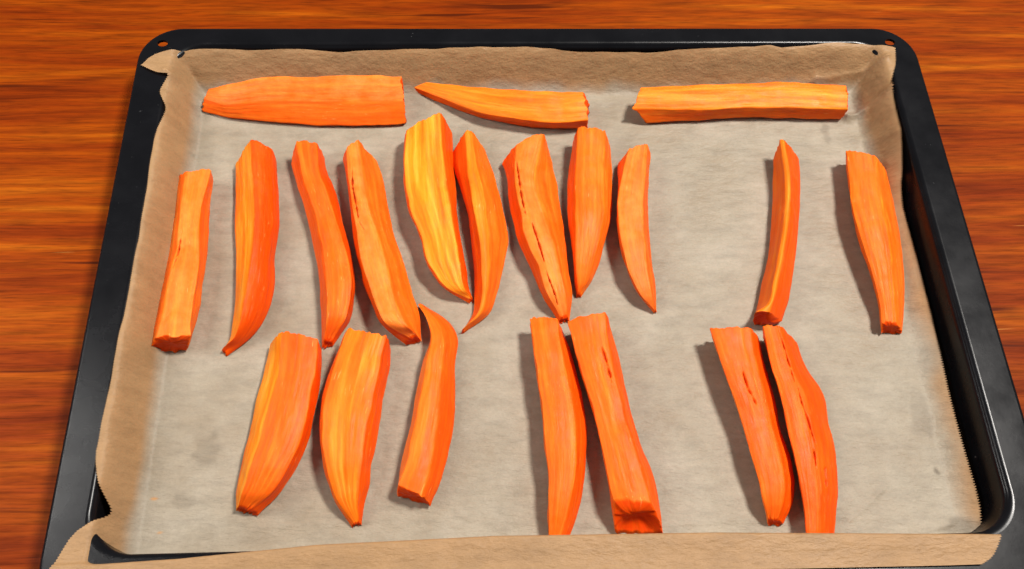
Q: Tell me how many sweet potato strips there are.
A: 21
